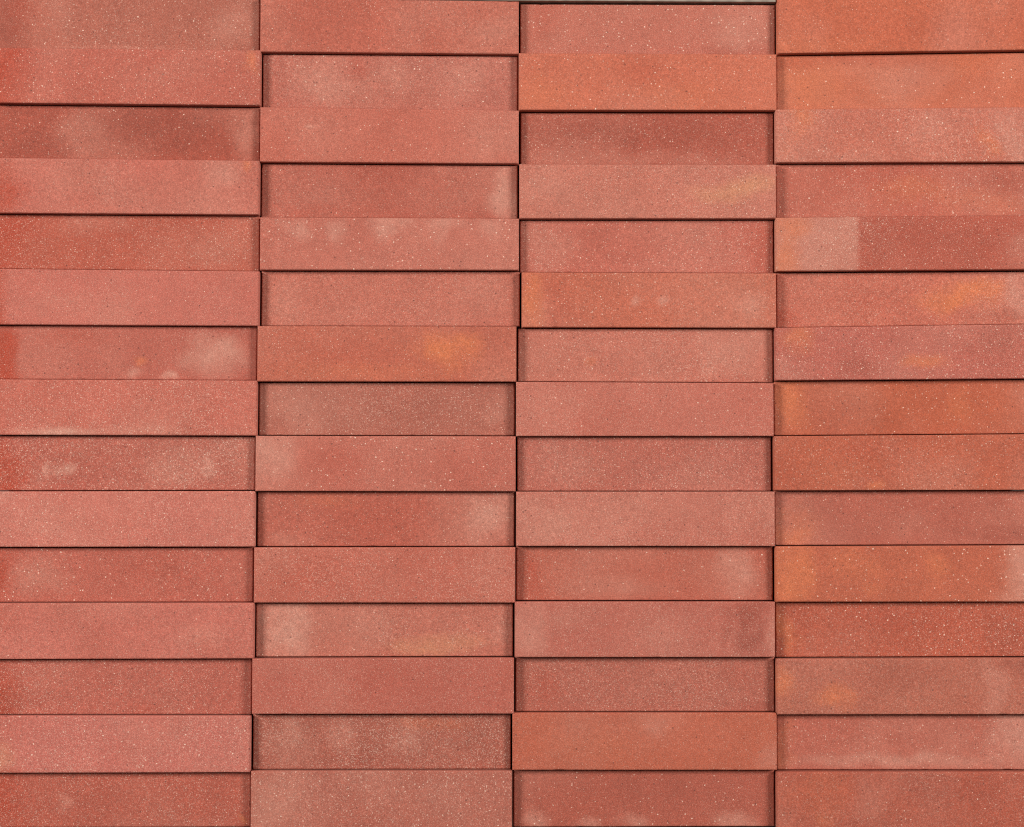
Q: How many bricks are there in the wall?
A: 60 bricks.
